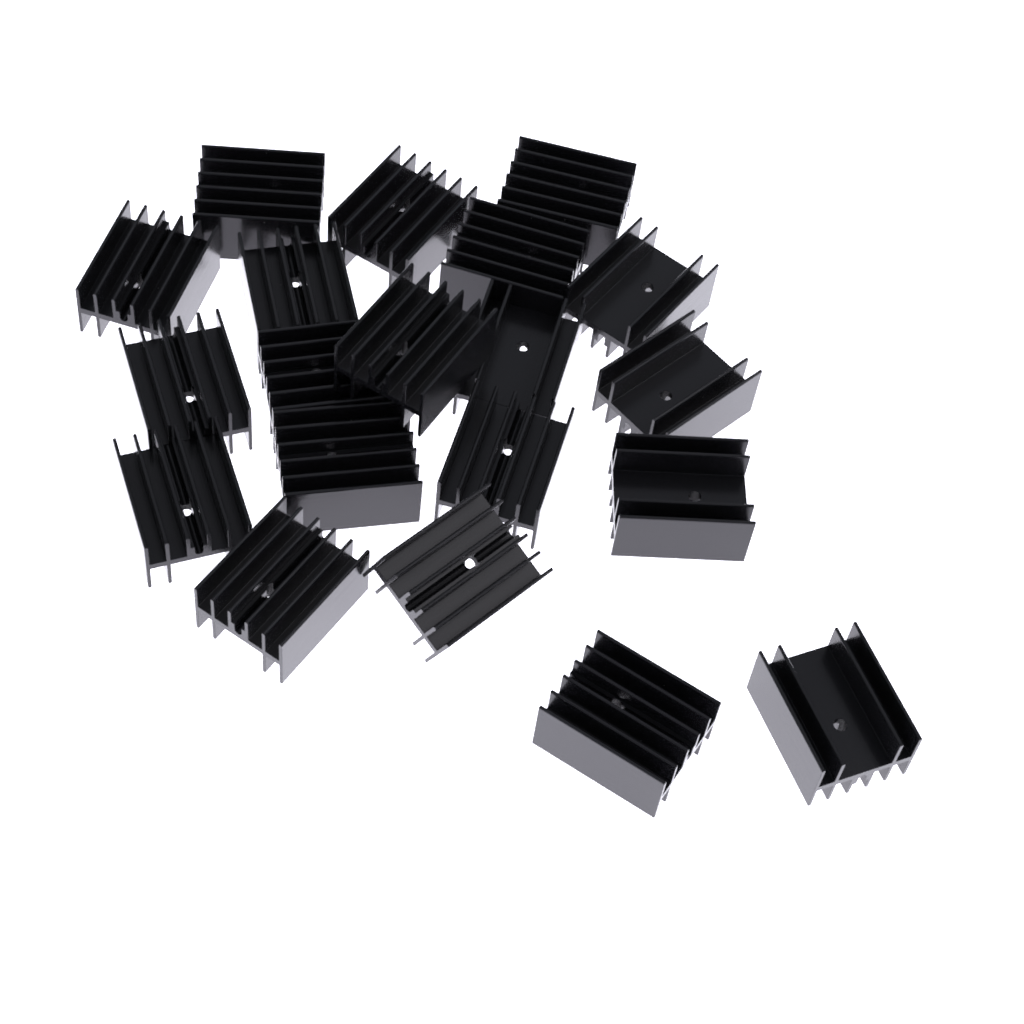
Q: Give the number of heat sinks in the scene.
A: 20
